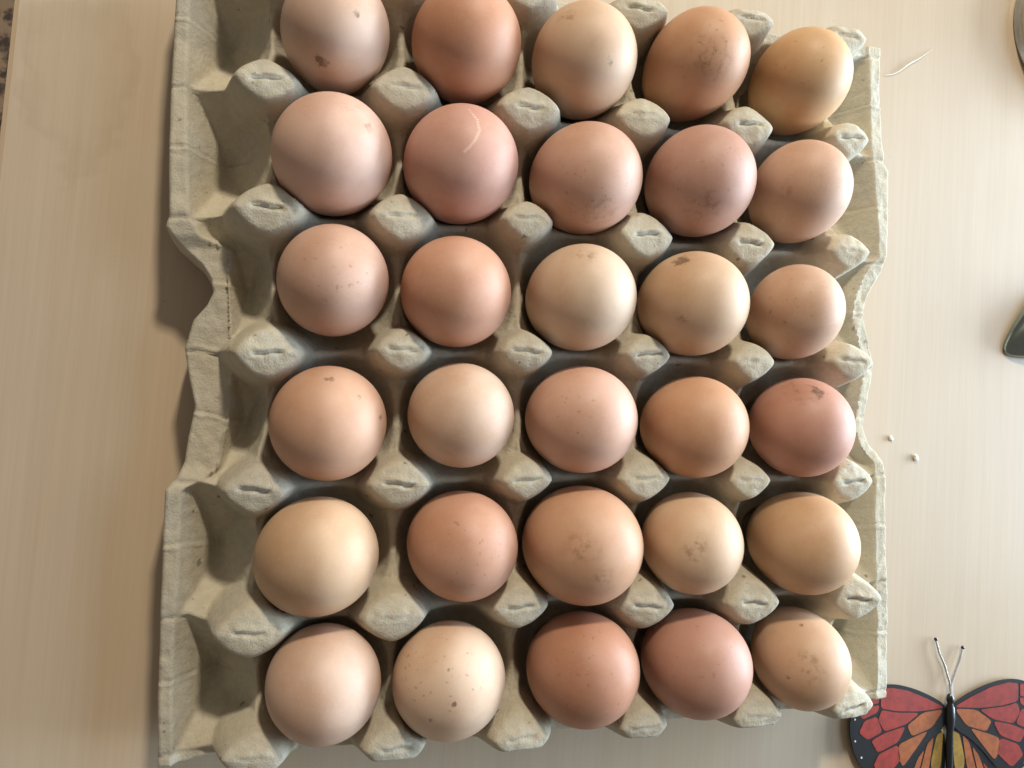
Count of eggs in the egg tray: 30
